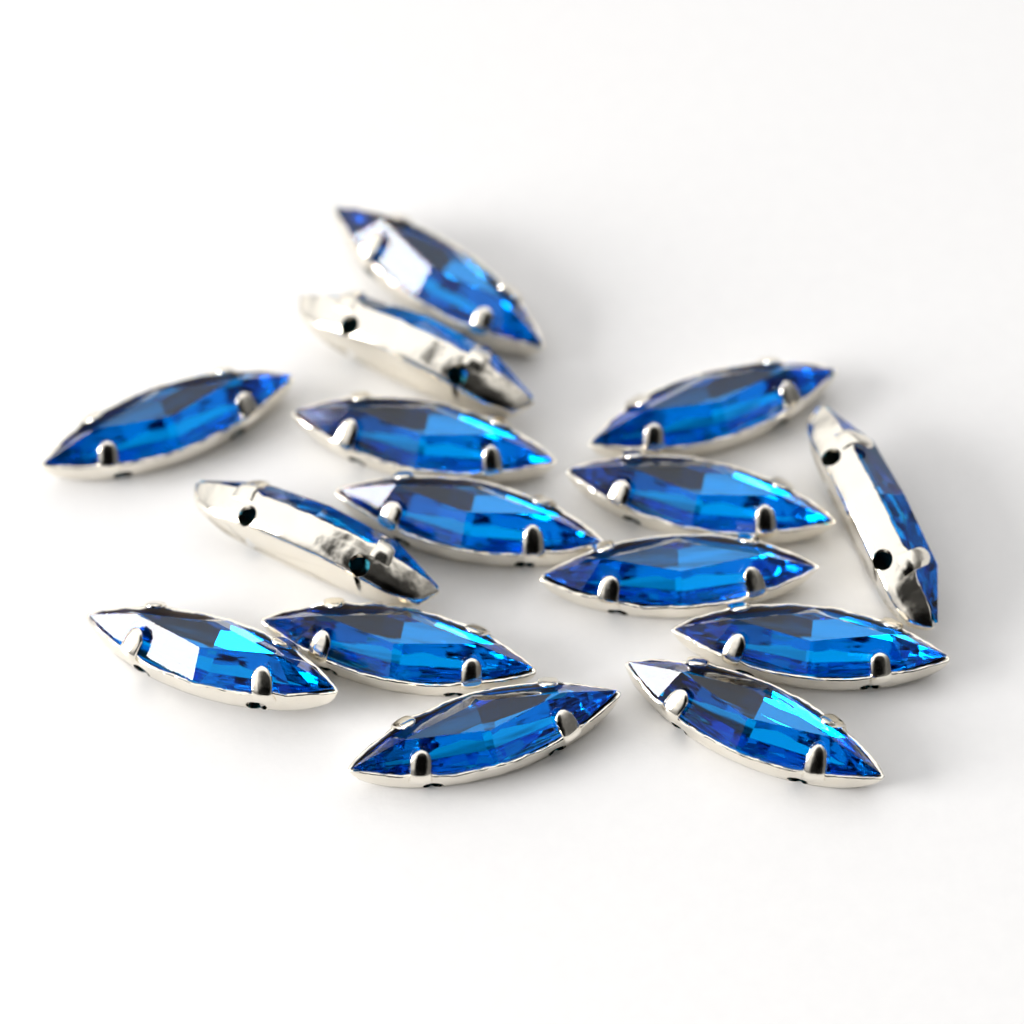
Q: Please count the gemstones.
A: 15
